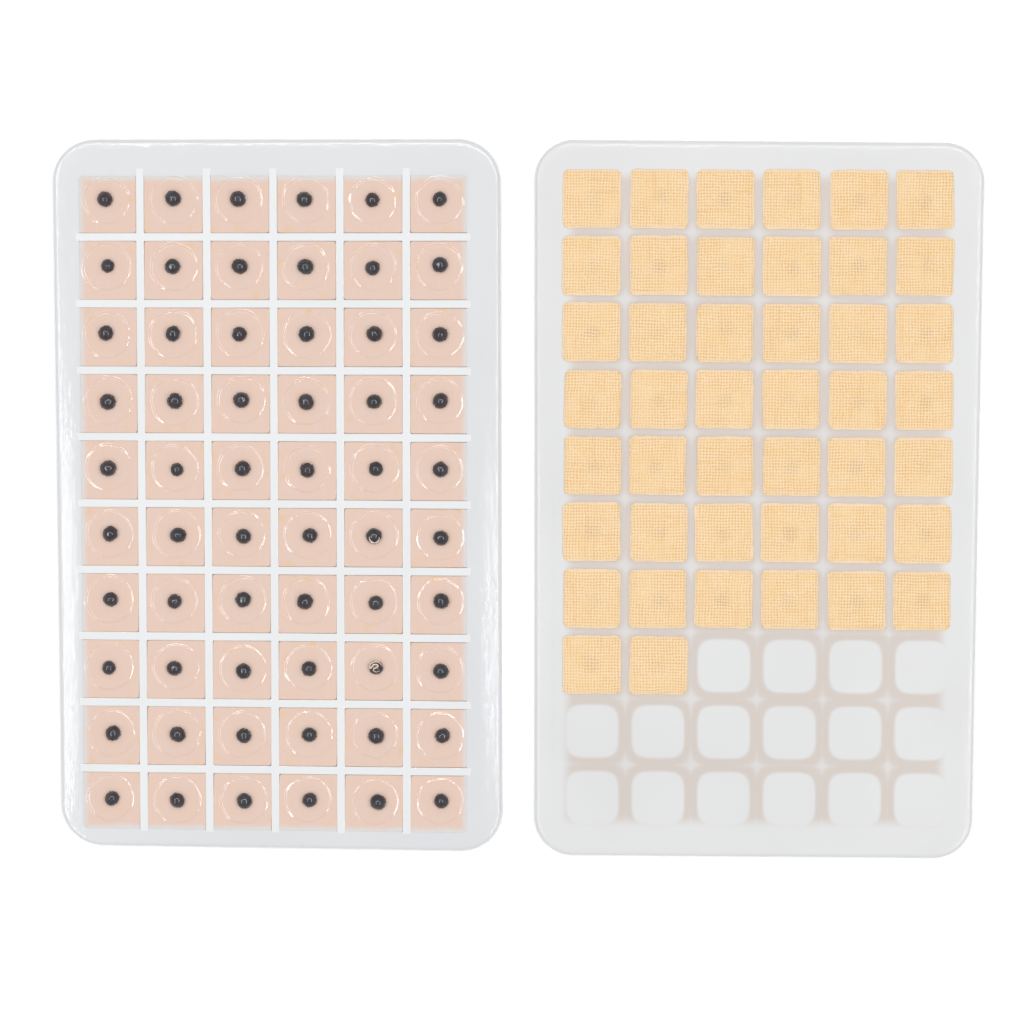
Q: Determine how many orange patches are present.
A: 44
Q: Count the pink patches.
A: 60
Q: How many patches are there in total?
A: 104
